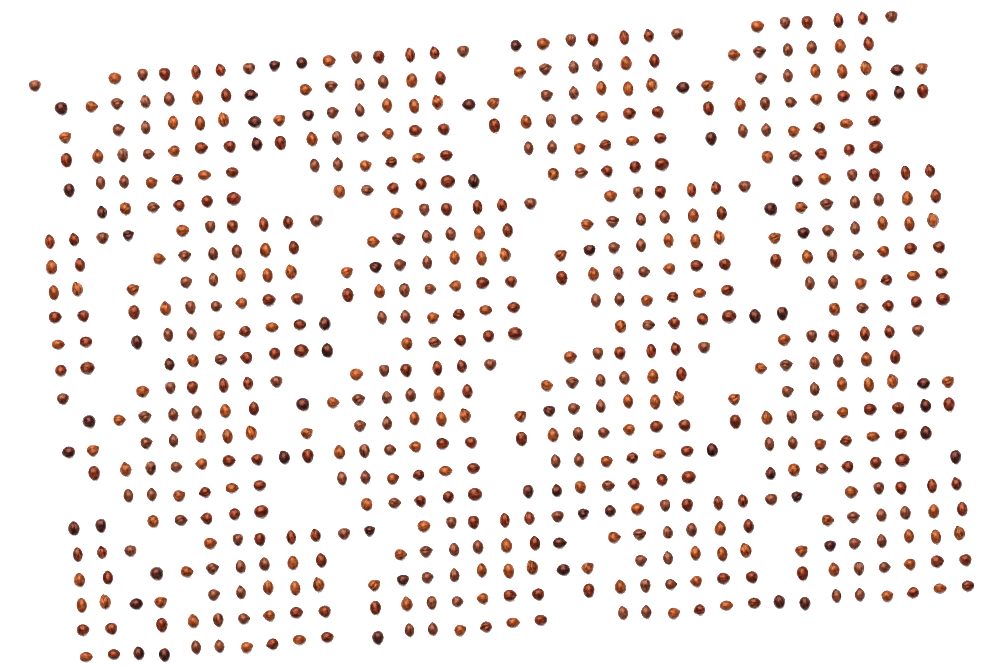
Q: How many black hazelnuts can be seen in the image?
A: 58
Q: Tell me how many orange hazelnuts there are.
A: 198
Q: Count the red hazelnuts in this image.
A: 196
